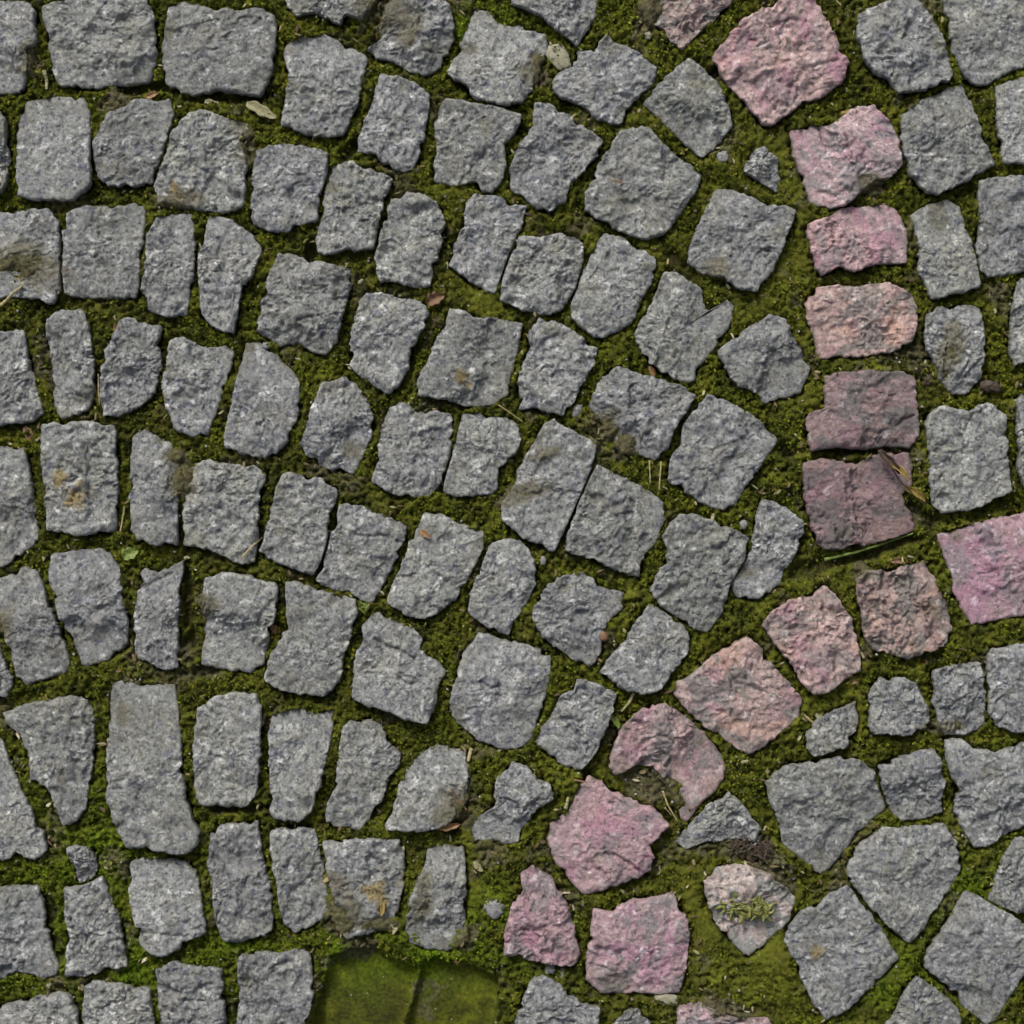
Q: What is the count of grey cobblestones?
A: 114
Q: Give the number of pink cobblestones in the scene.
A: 17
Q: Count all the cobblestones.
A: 131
